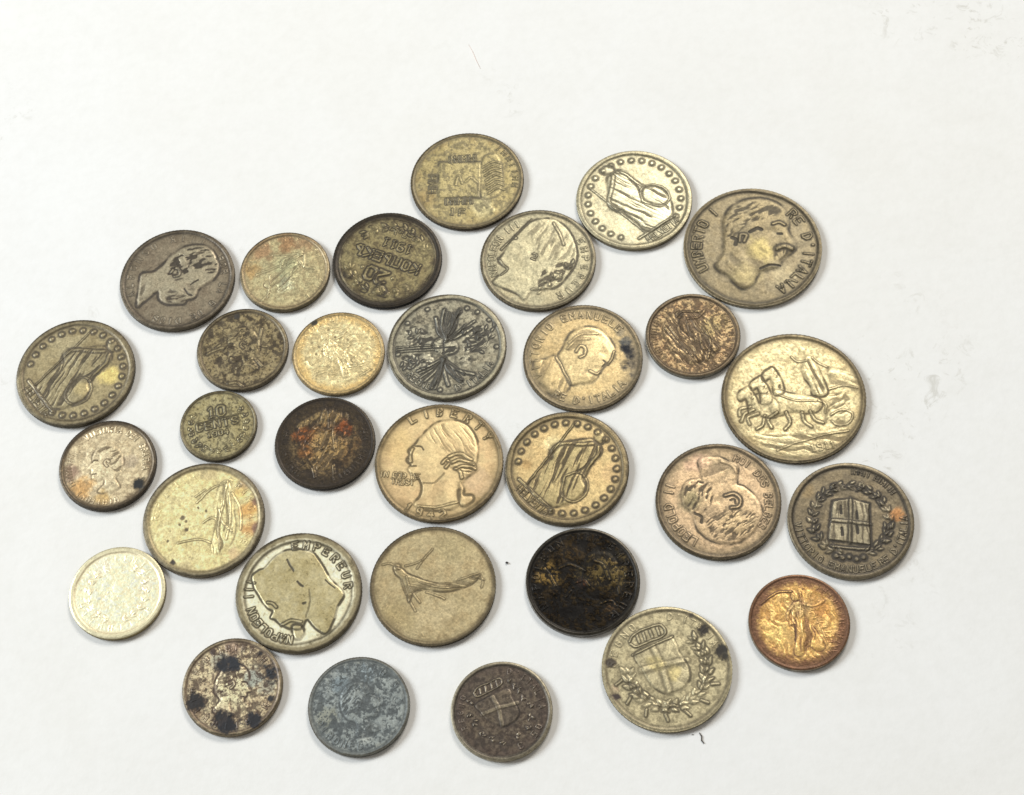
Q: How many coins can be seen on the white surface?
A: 31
